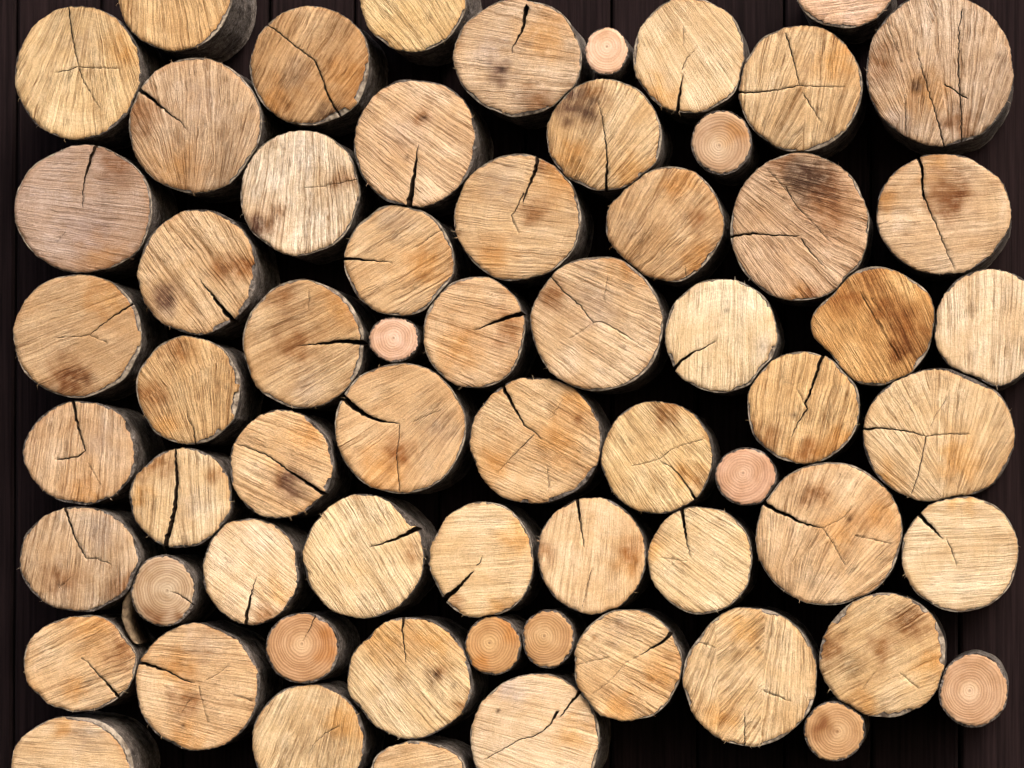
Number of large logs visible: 54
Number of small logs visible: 10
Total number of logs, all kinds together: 64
